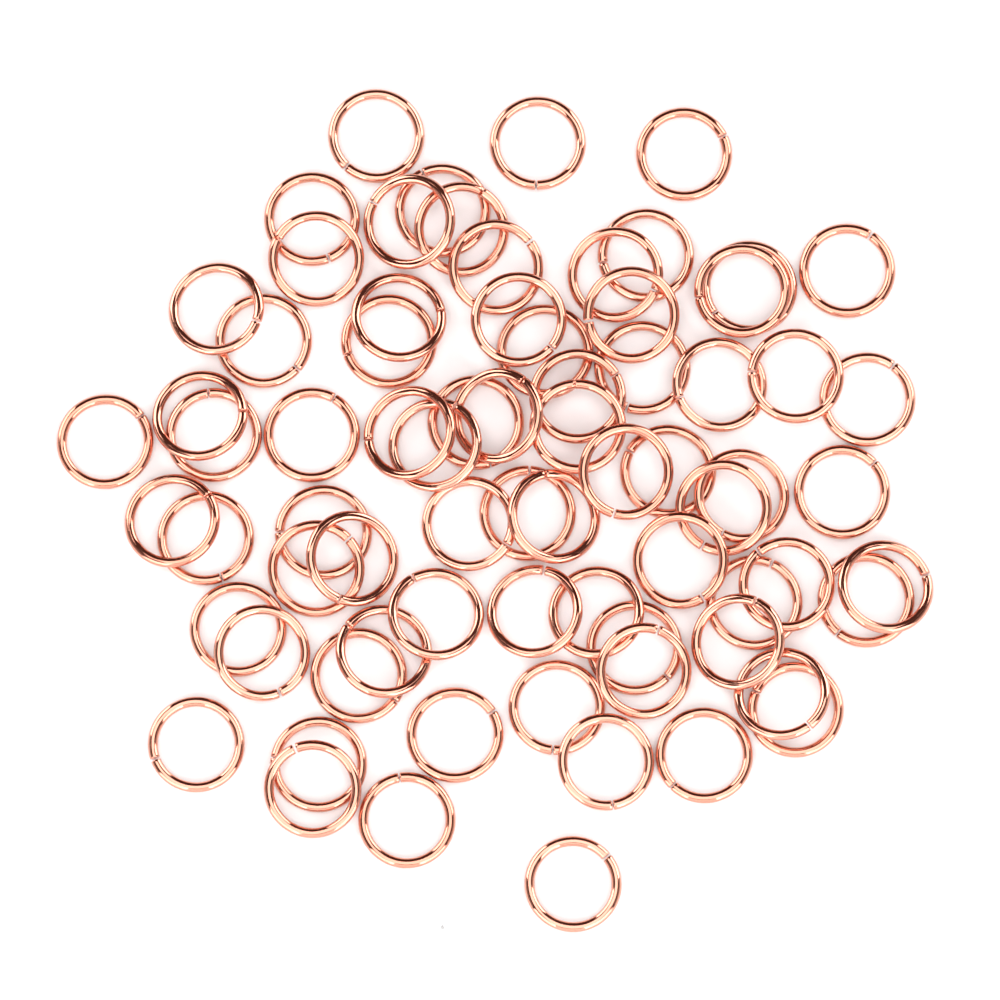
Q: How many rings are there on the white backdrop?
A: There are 74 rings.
